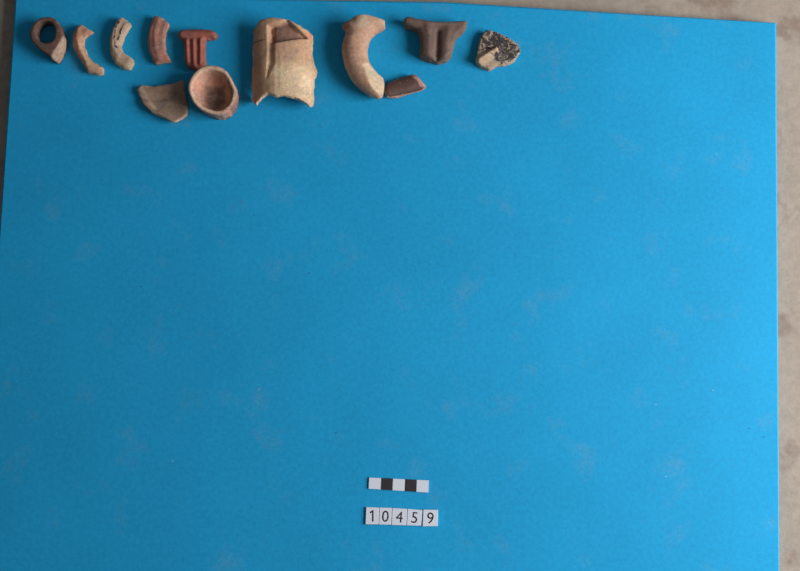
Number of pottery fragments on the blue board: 12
